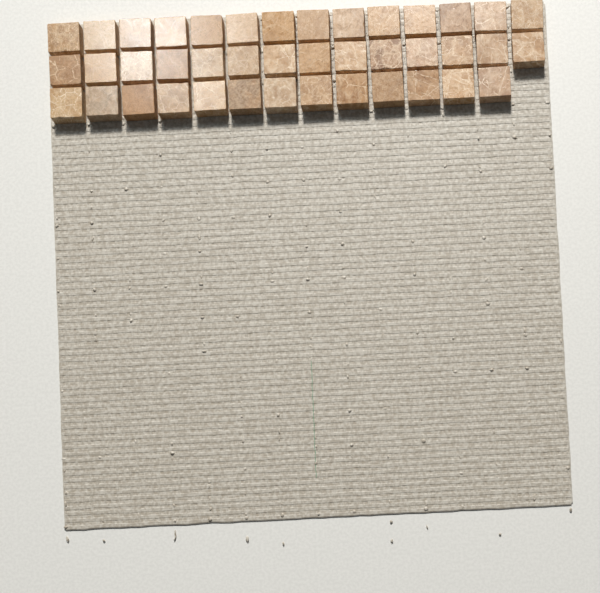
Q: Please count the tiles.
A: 41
